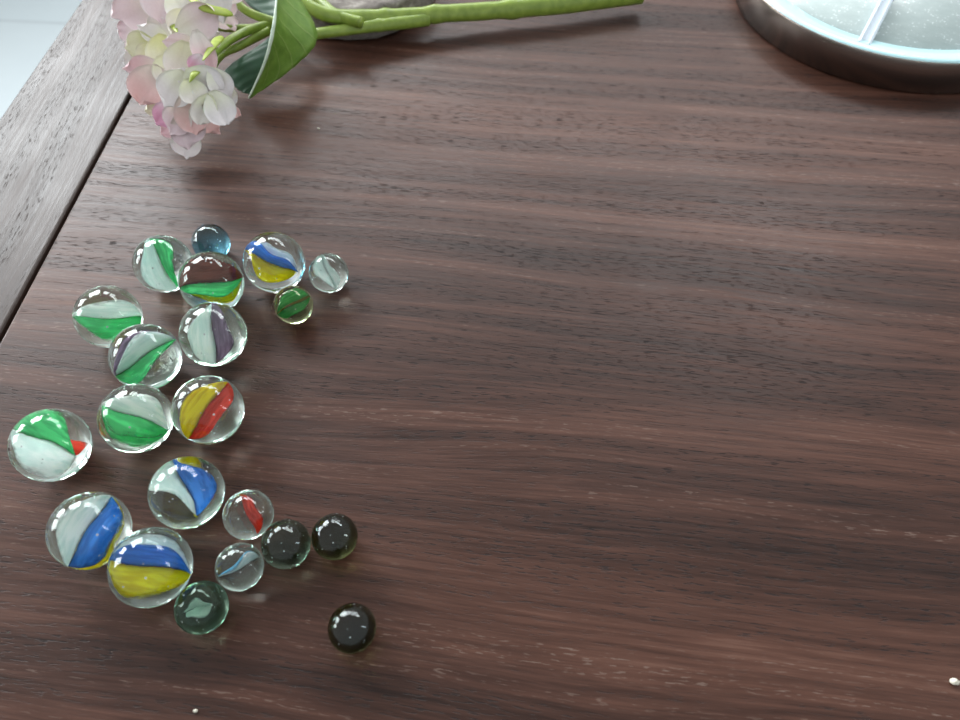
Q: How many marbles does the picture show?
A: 21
